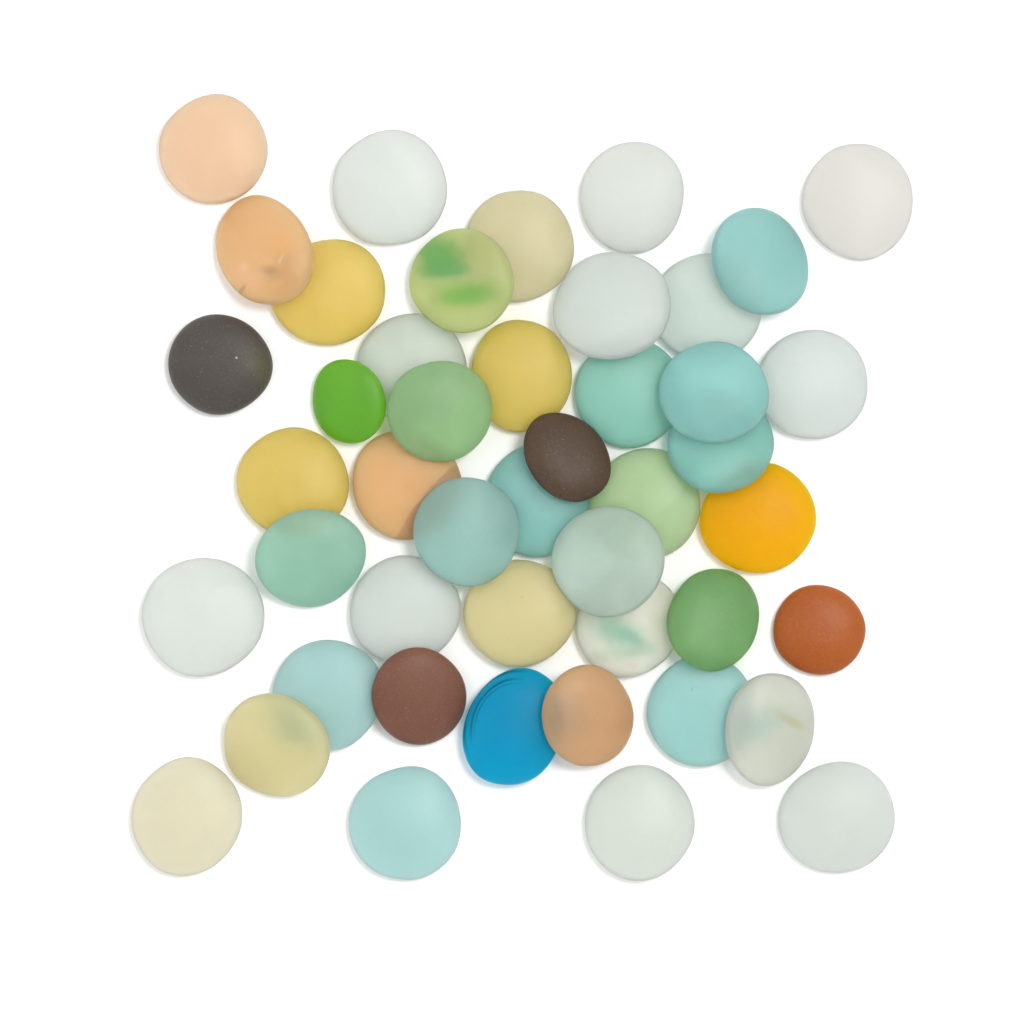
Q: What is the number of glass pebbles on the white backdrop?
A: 46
